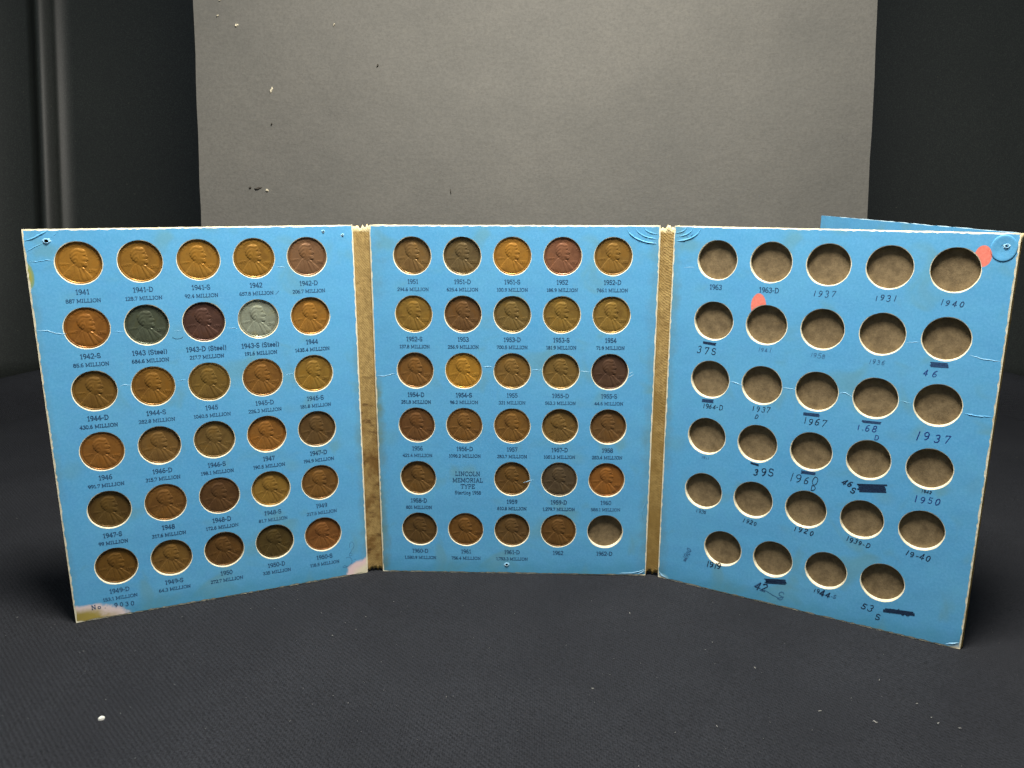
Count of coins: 58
